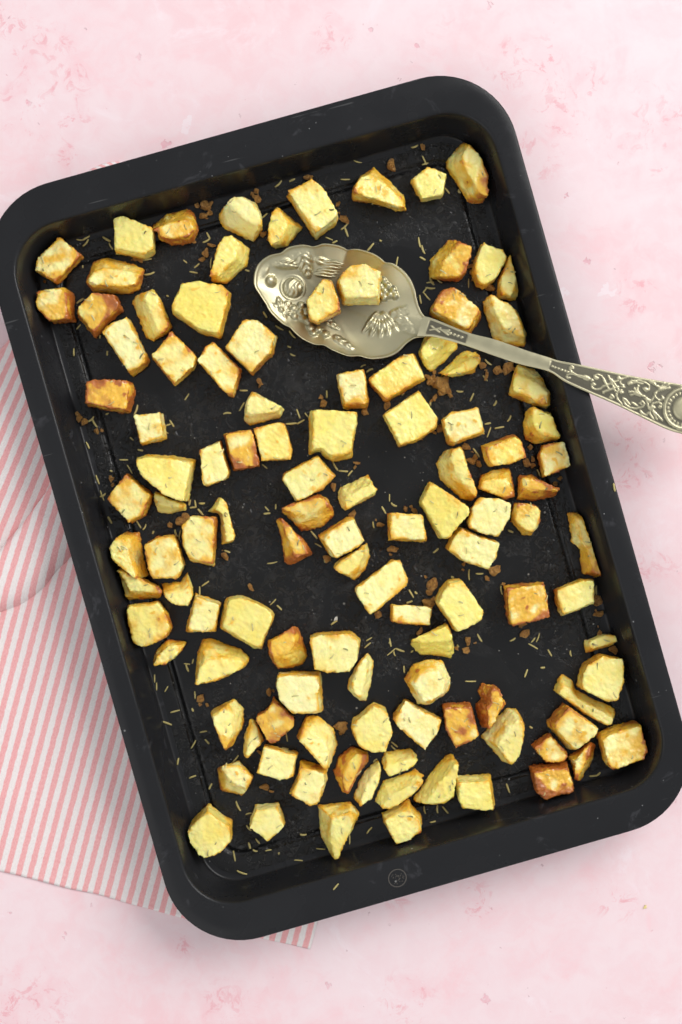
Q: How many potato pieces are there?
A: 113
